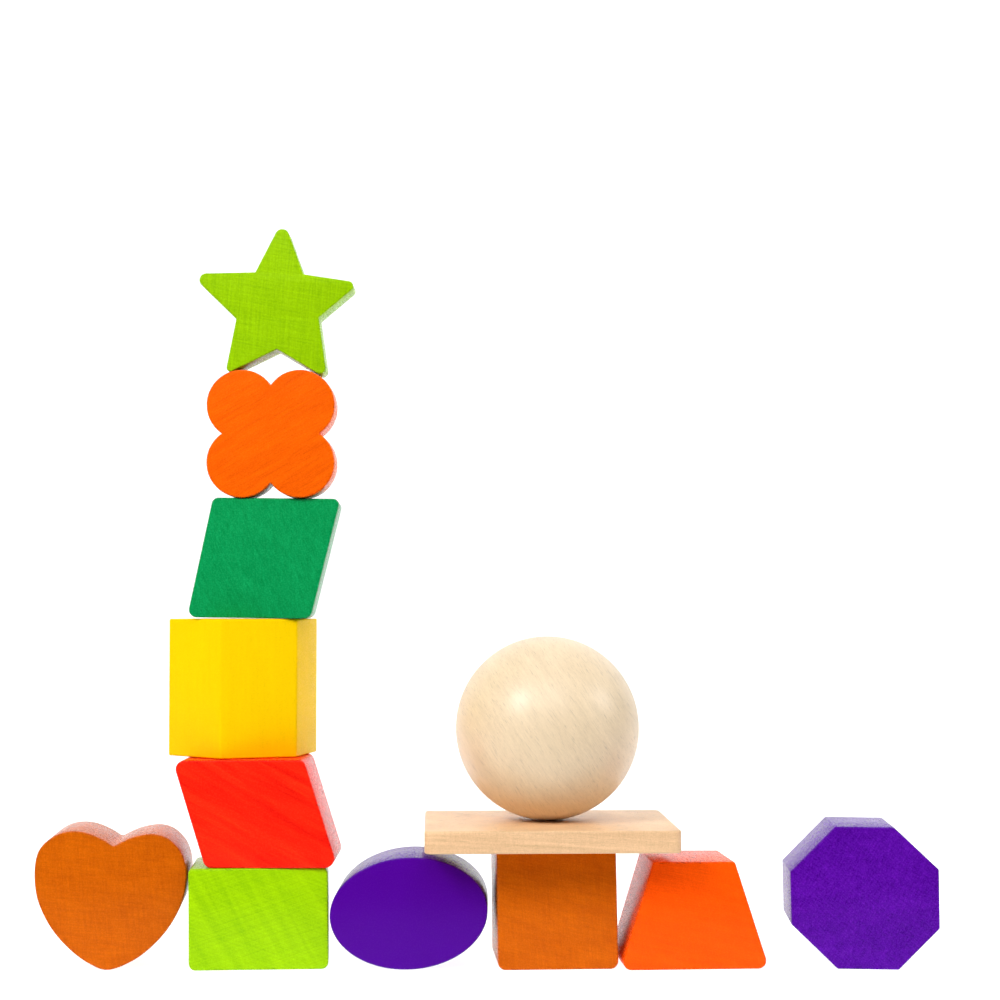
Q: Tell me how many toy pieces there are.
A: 13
